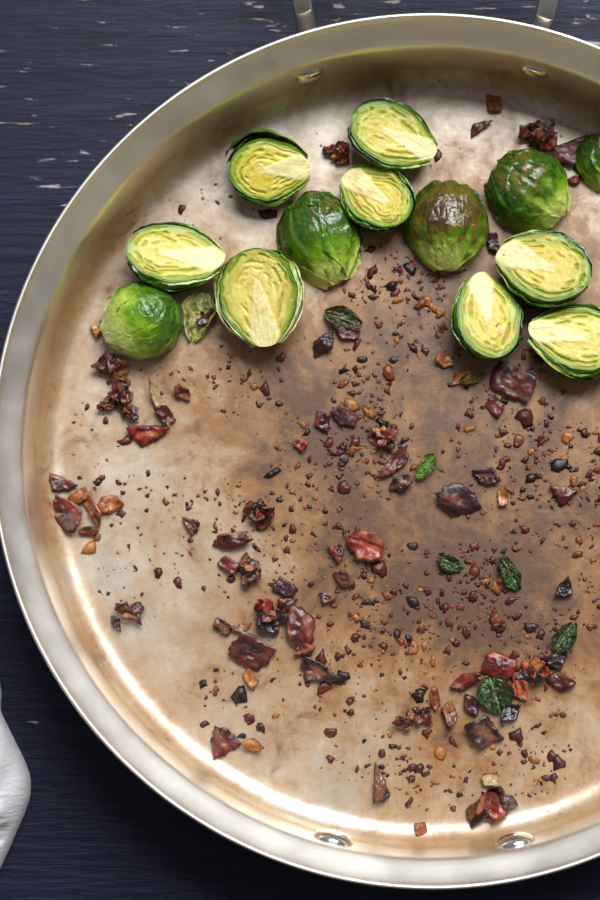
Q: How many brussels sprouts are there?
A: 13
